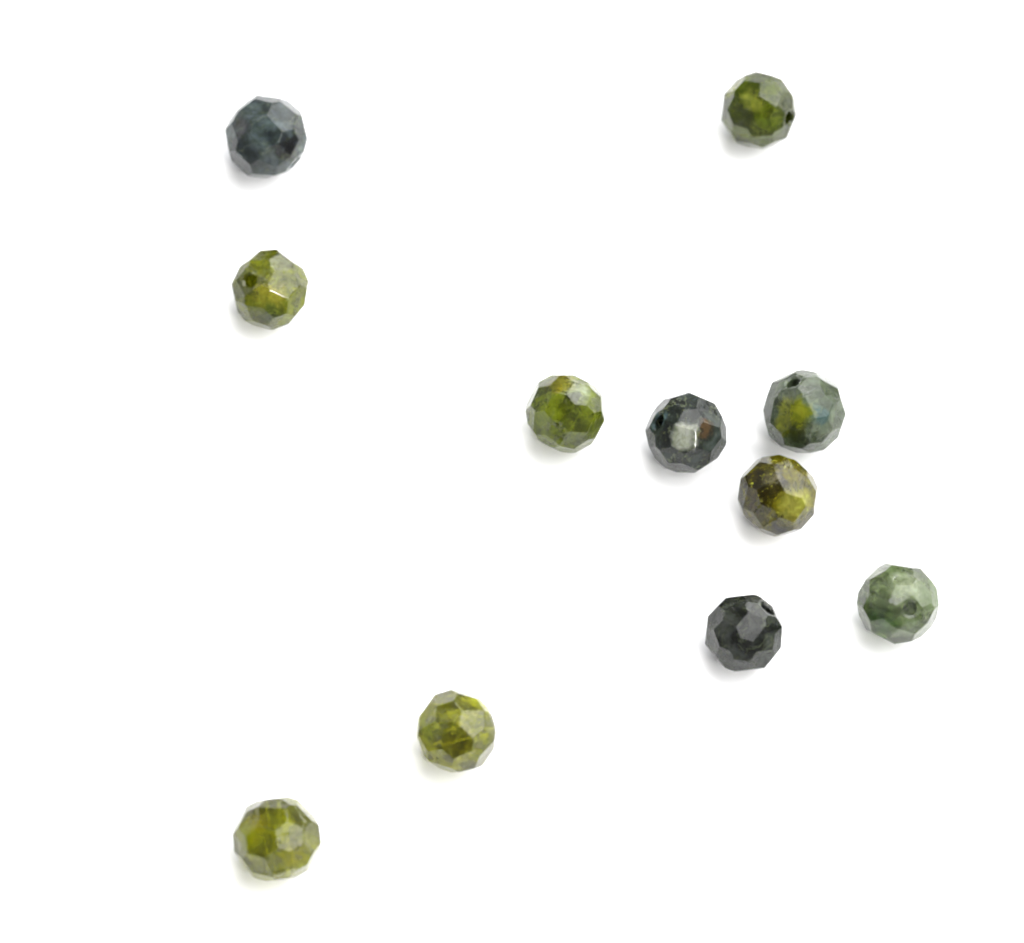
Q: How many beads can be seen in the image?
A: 11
